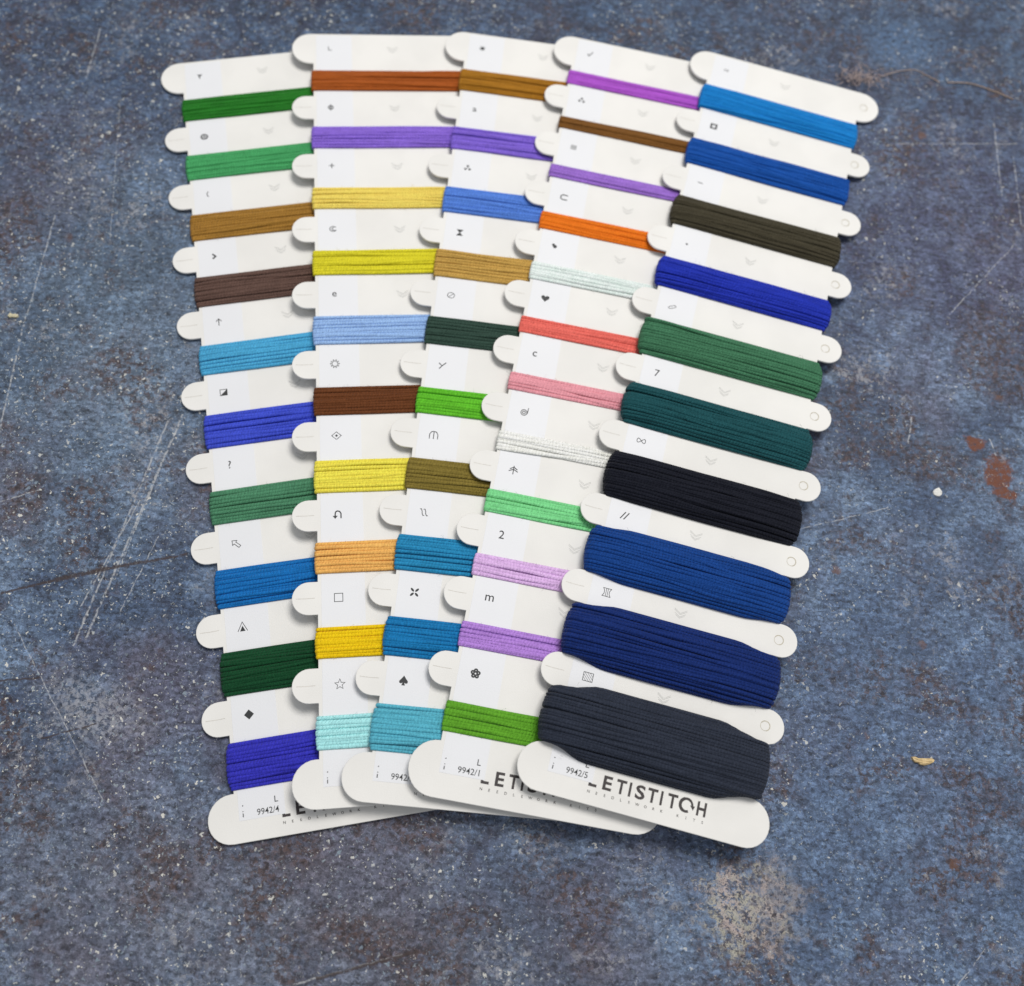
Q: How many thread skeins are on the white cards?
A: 52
